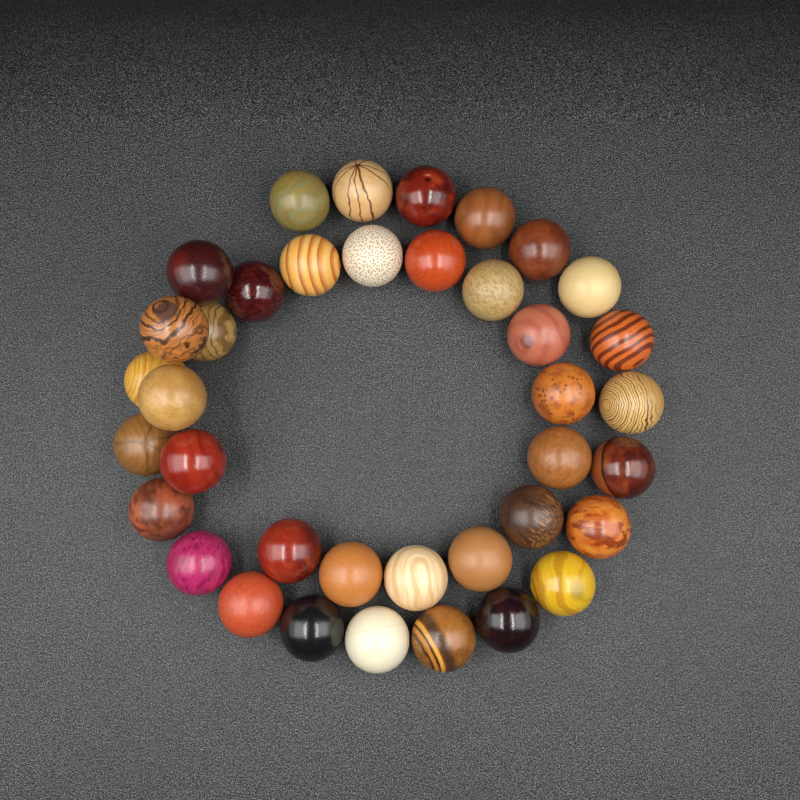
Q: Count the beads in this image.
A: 38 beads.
